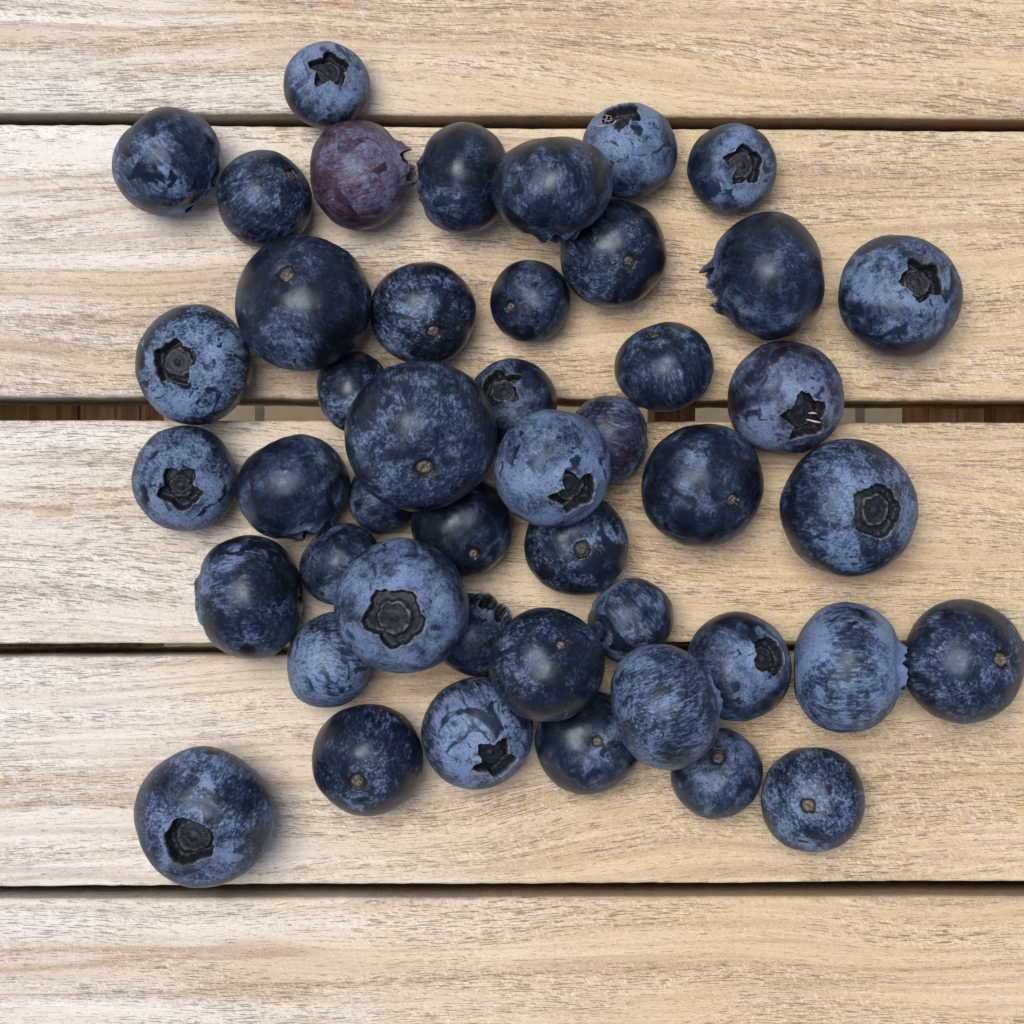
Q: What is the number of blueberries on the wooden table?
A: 46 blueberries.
